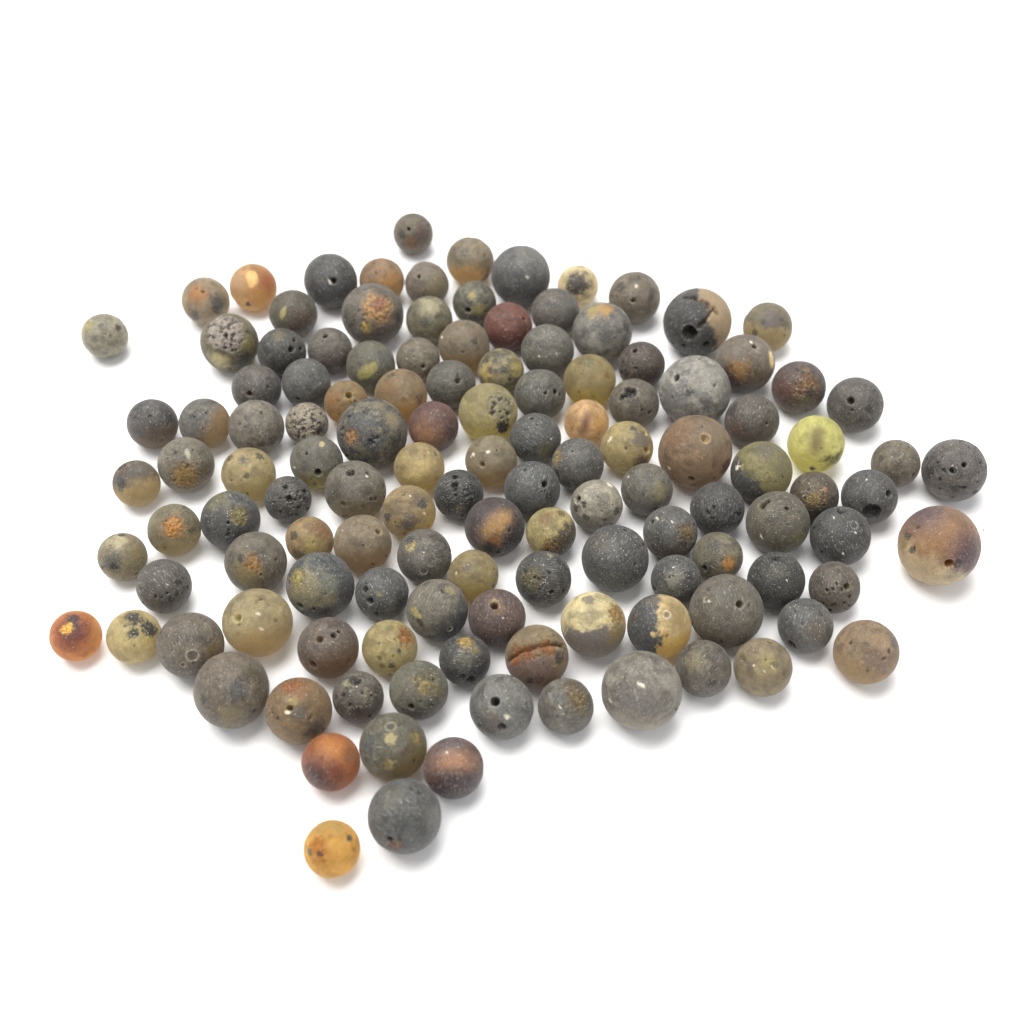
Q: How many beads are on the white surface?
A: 126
